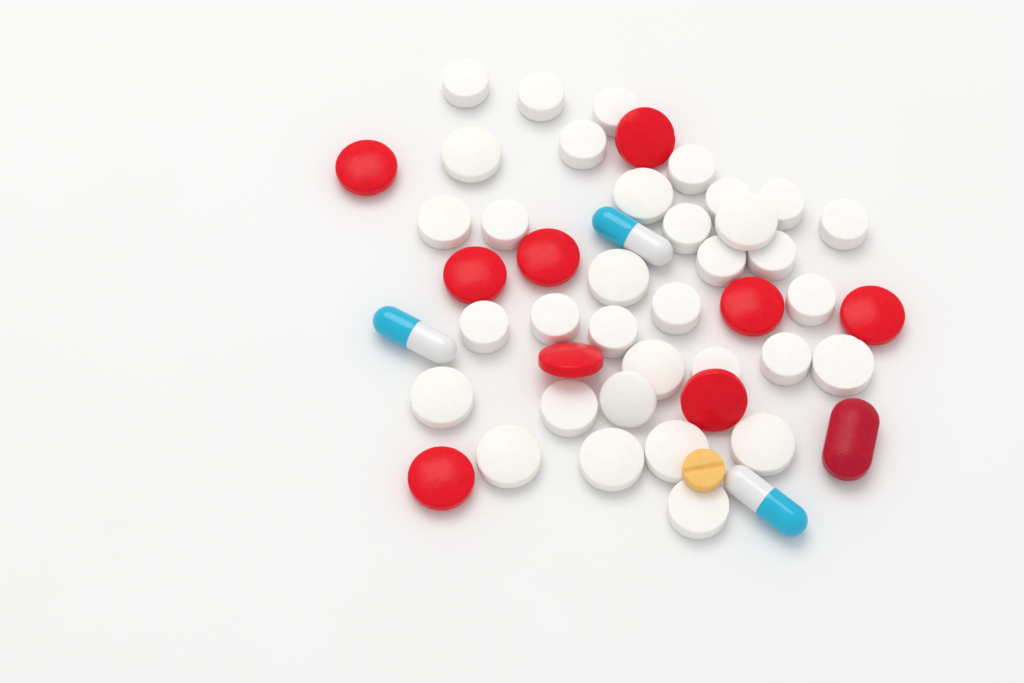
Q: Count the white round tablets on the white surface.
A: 34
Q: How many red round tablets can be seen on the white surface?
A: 9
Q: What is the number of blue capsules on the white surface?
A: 3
